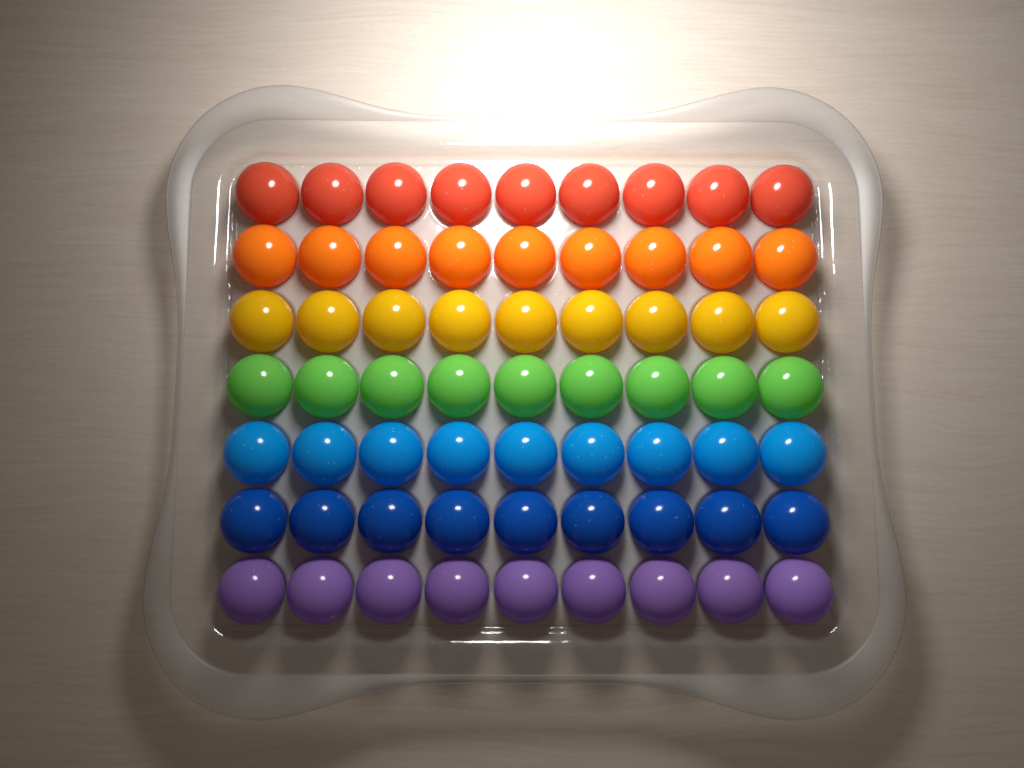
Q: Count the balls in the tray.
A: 63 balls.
